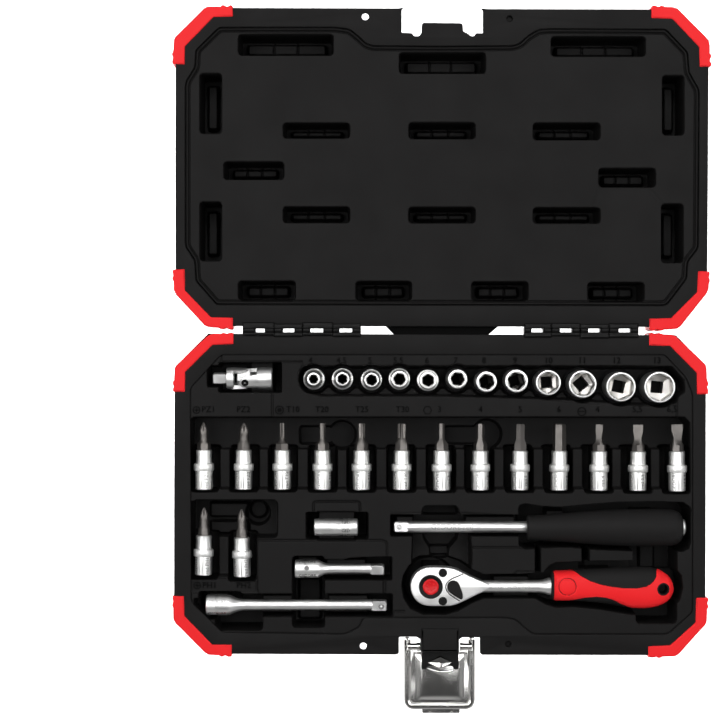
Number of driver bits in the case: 15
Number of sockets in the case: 12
